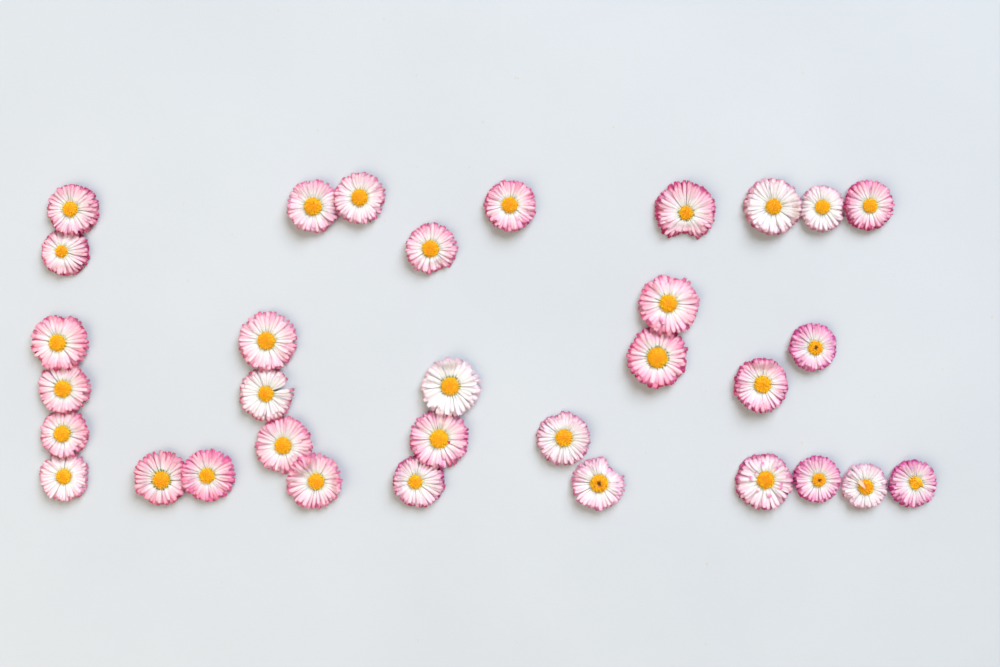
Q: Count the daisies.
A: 33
